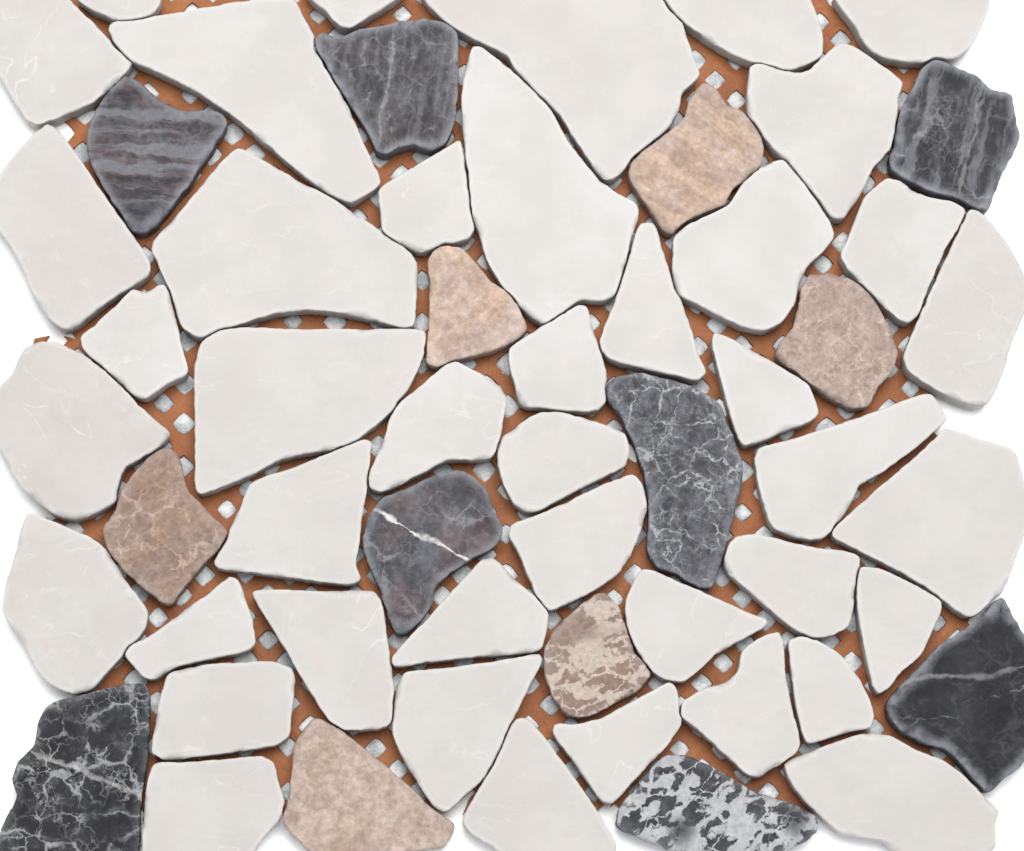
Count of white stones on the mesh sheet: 42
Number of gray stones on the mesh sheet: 8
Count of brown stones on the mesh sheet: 6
